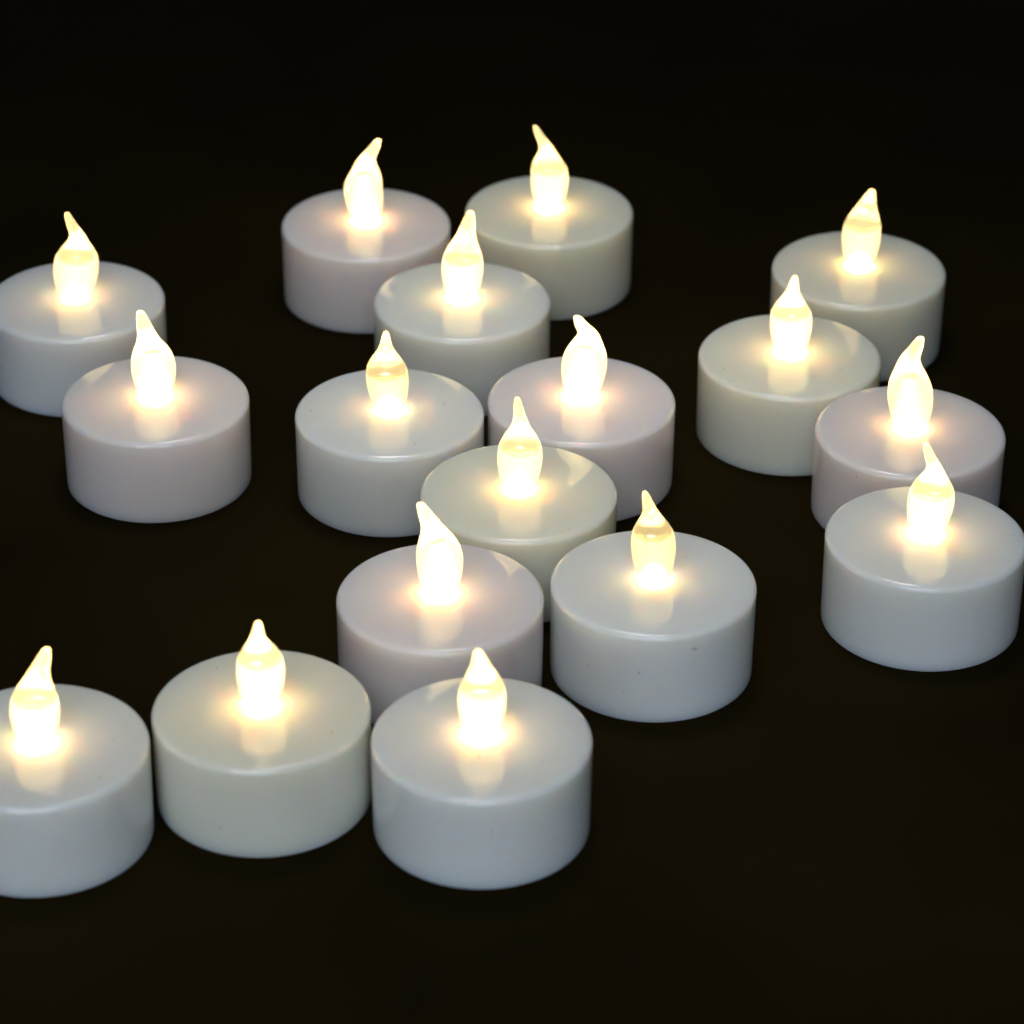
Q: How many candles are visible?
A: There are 17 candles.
